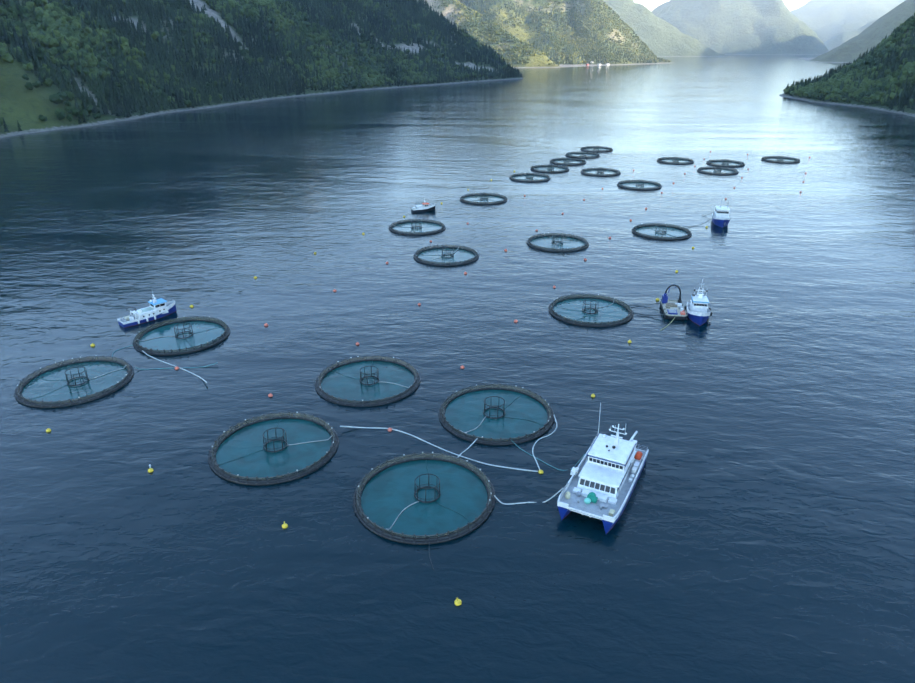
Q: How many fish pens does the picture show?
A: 23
